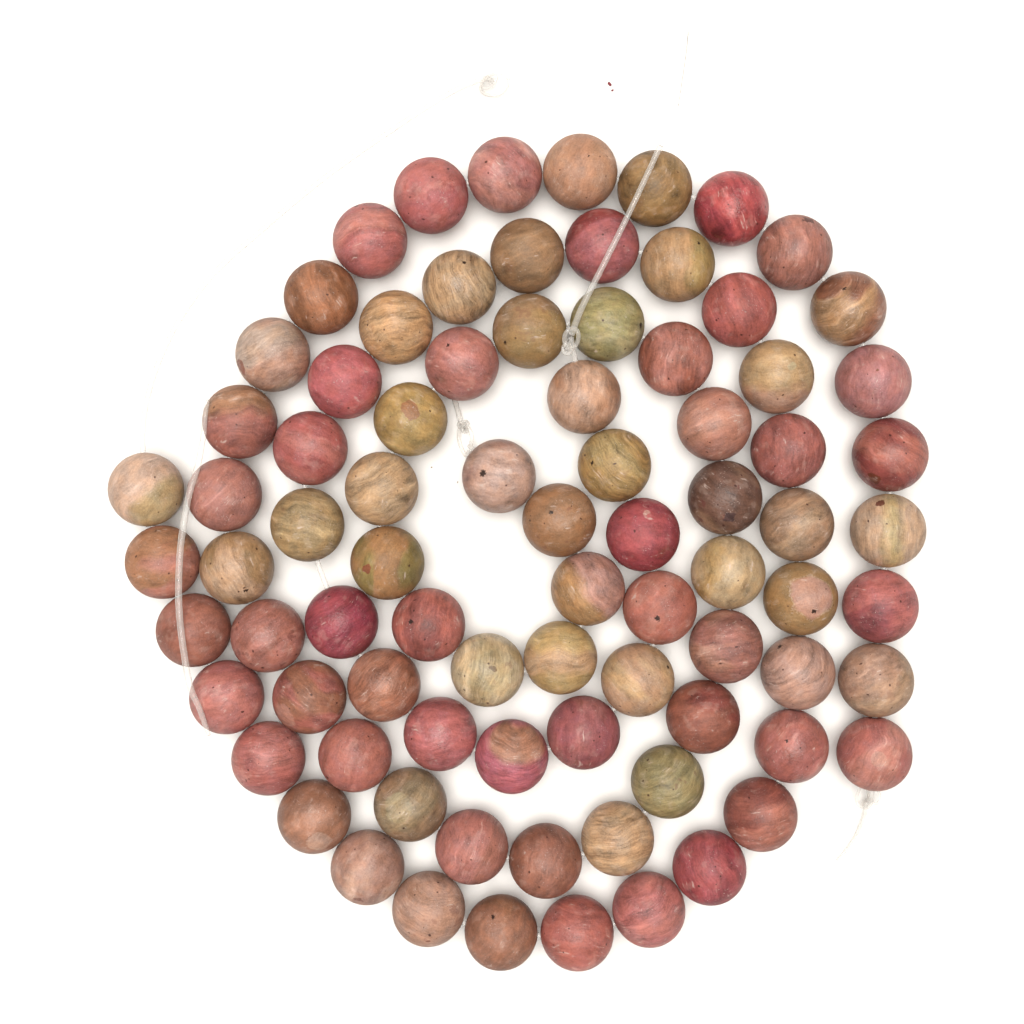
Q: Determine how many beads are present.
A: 83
